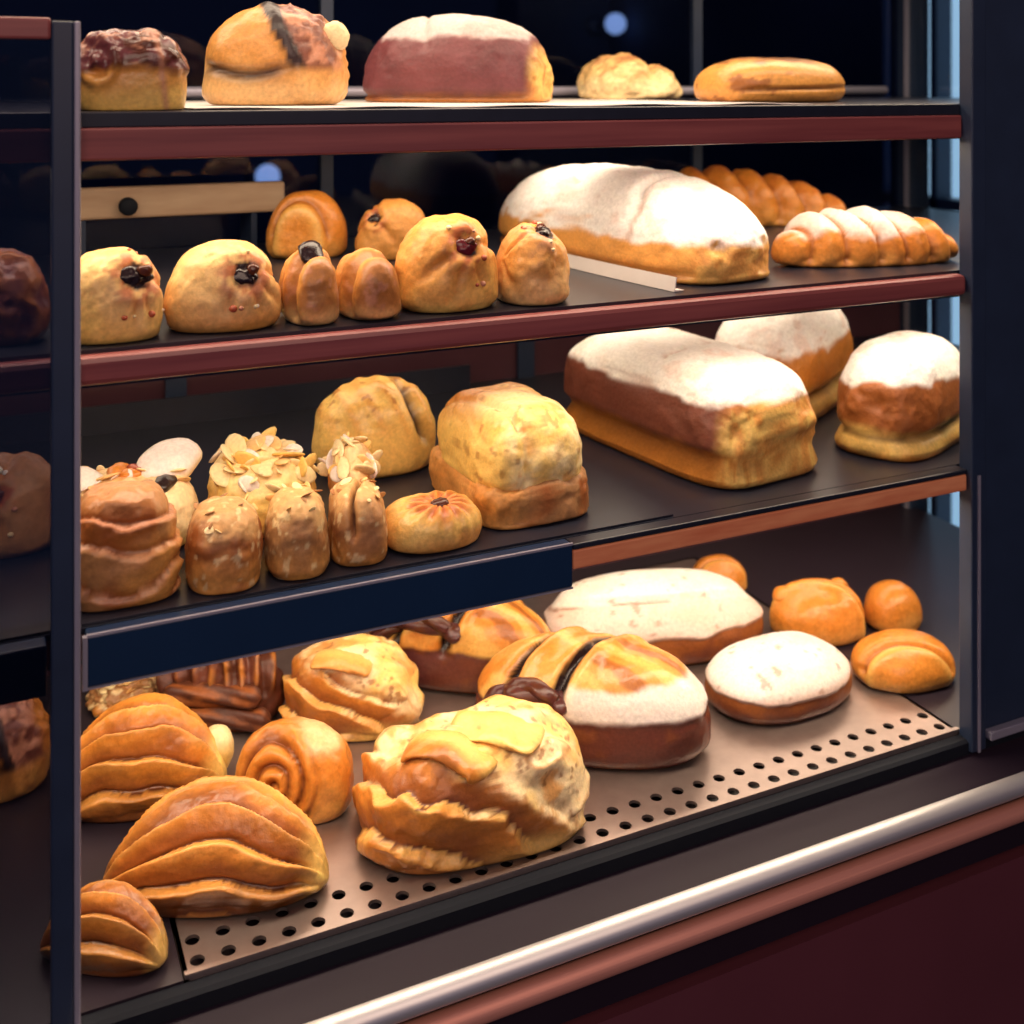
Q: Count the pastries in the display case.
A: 48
